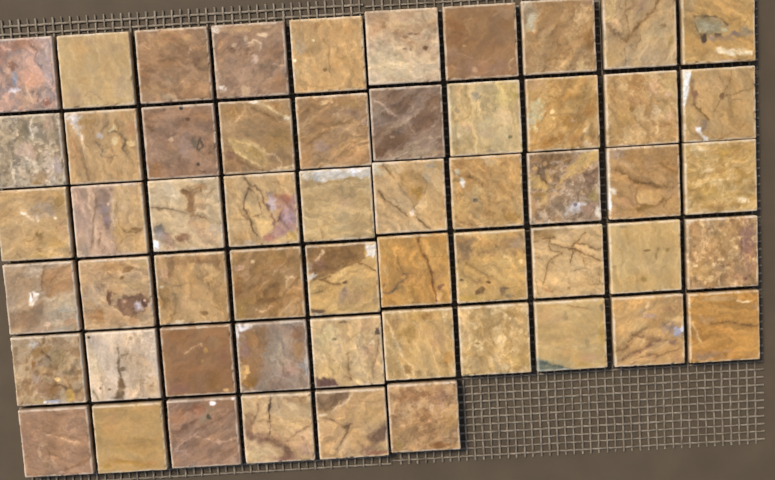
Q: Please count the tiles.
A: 56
